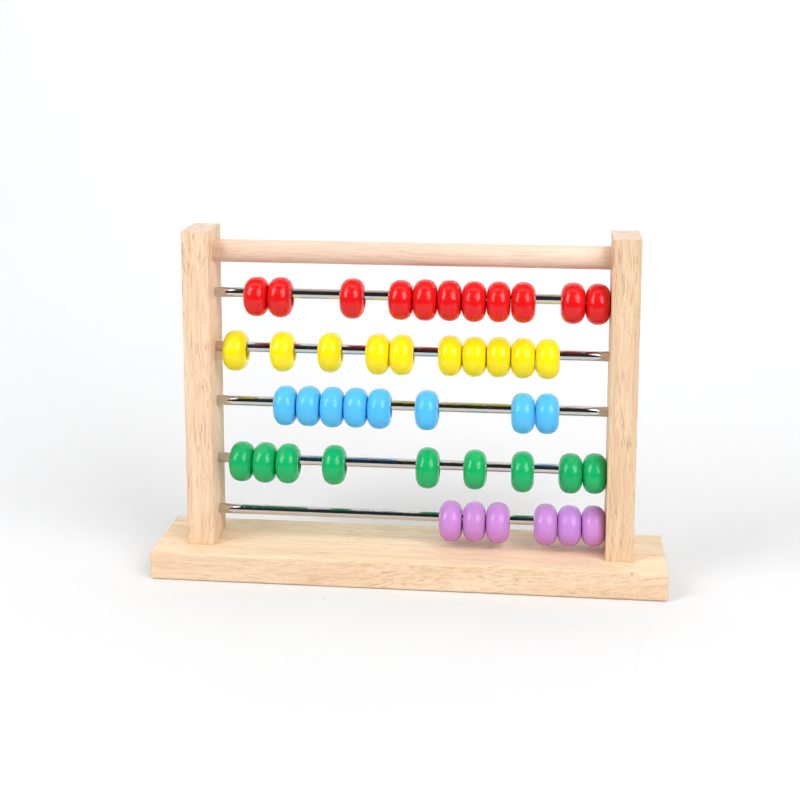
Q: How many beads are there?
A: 44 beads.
